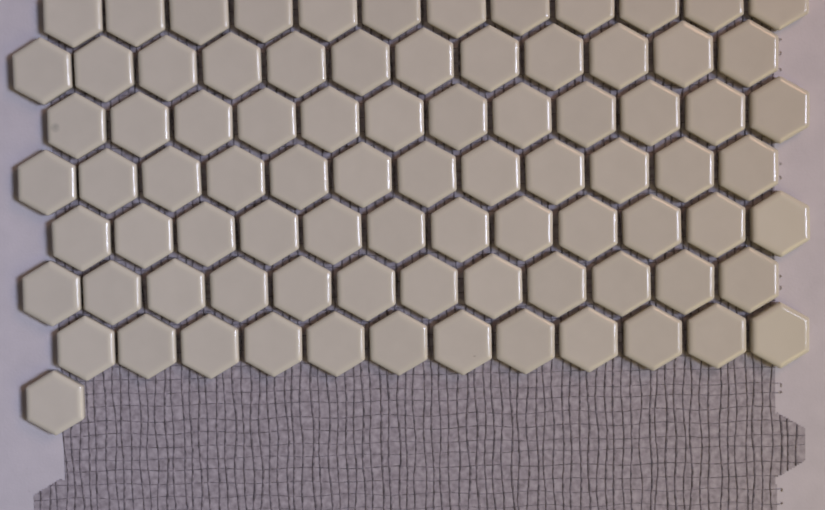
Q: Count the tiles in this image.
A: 85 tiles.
